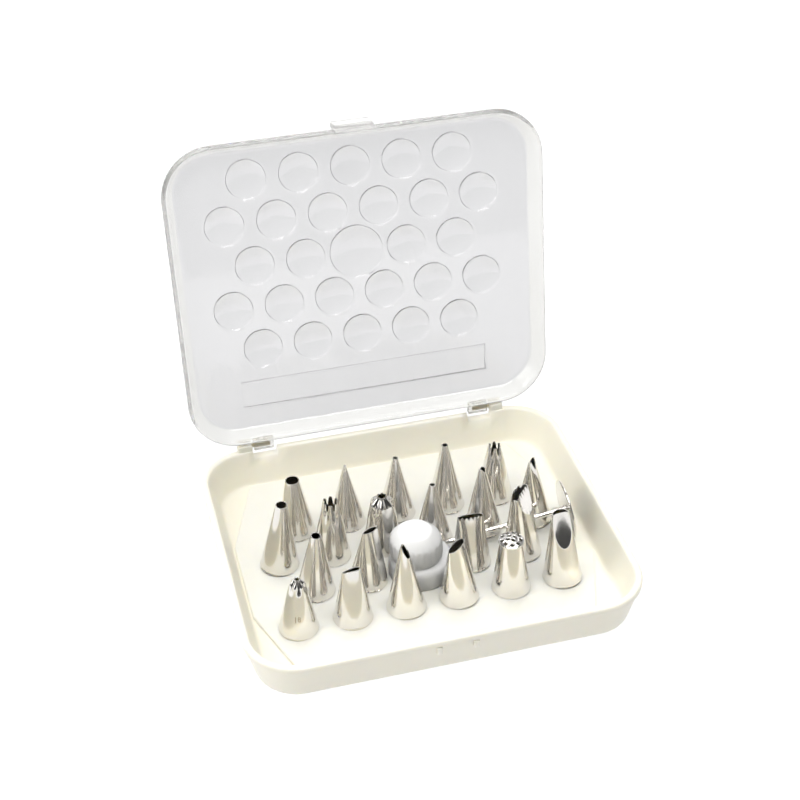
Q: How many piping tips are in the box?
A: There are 21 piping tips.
